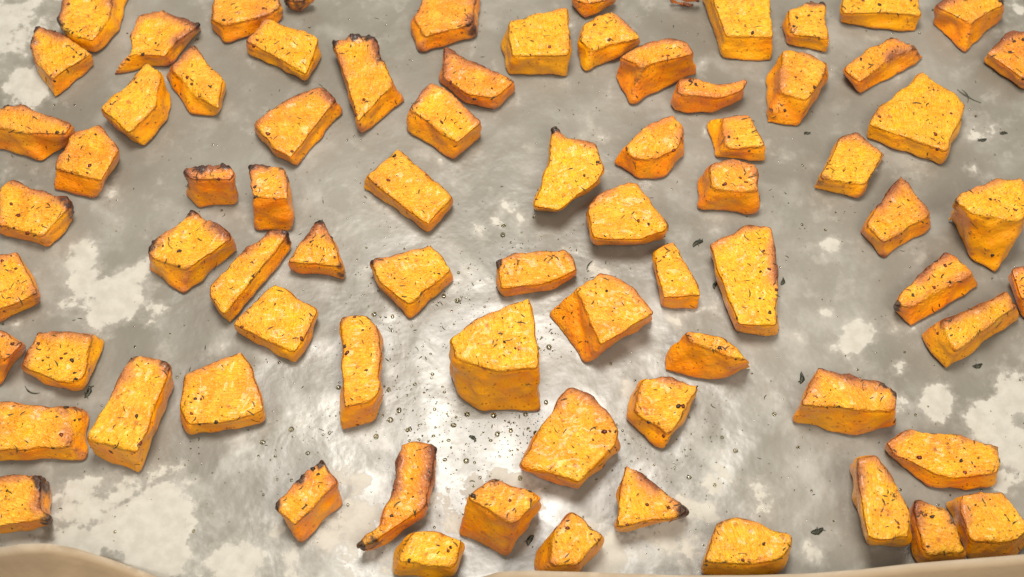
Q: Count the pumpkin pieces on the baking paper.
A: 77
